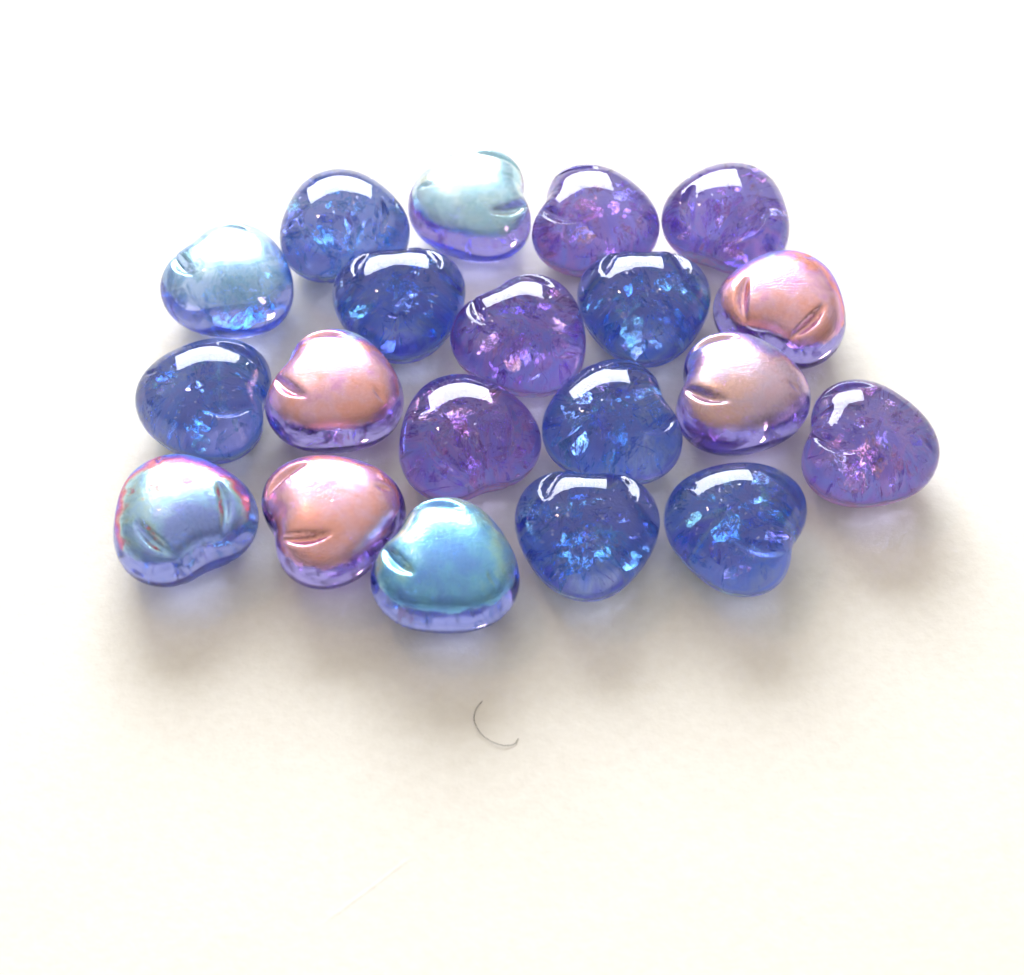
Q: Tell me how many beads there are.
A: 20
